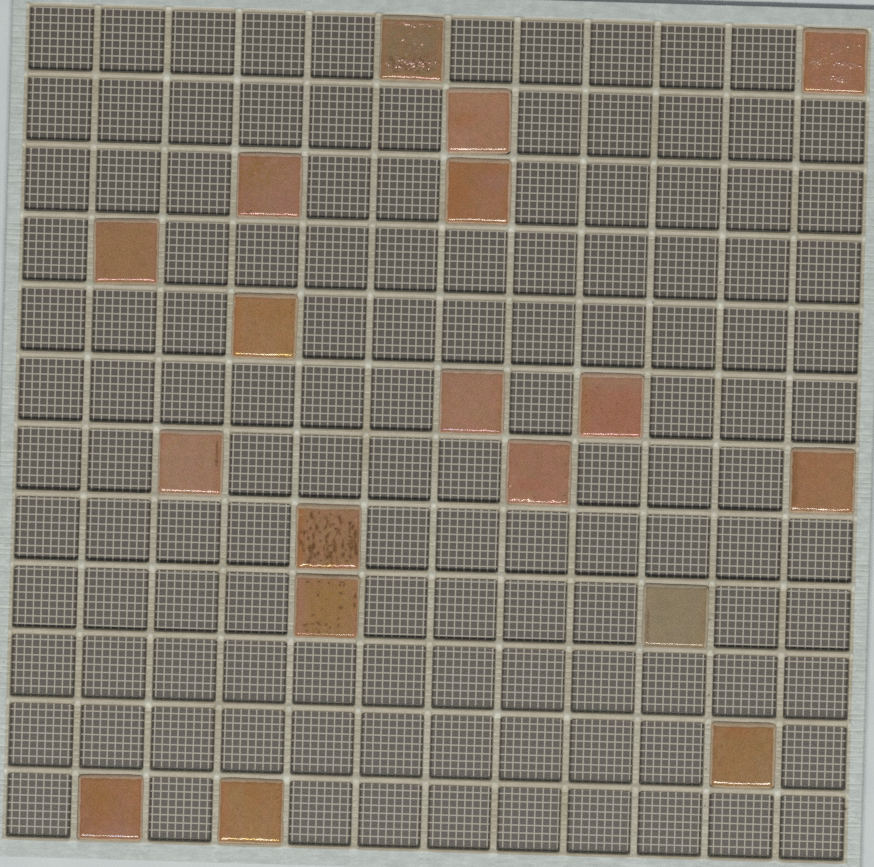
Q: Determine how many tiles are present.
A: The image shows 18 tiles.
